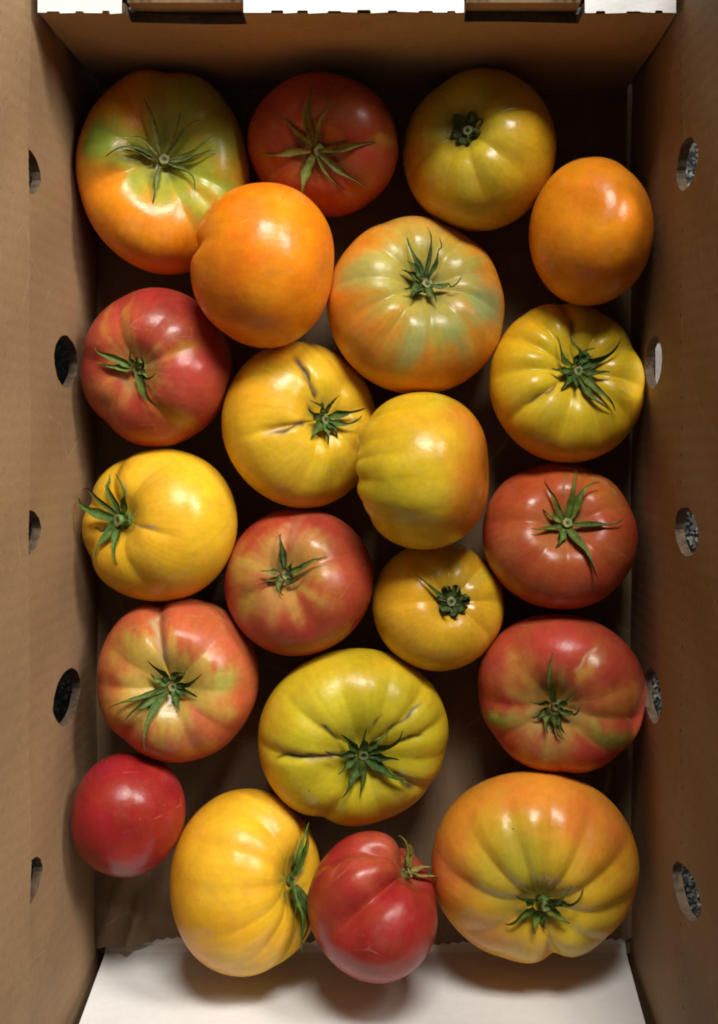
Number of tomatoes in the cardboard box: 21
